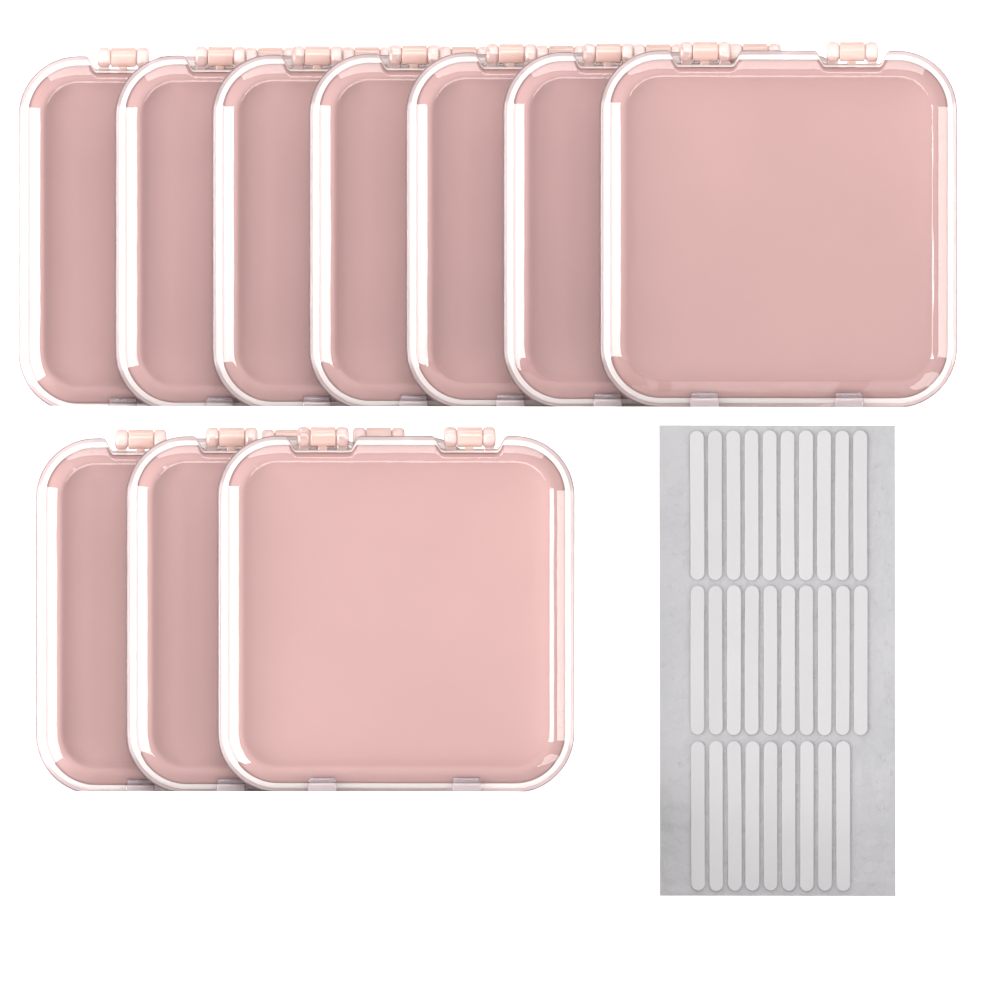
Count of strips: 29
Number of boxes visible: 10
